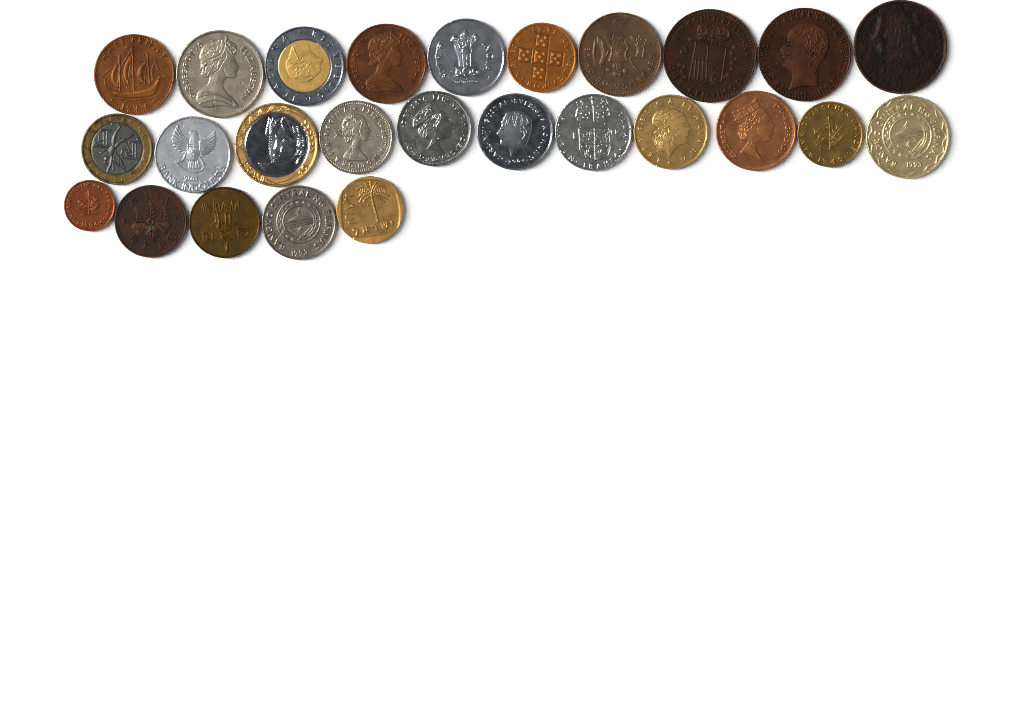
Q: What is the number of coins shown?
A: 26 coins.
